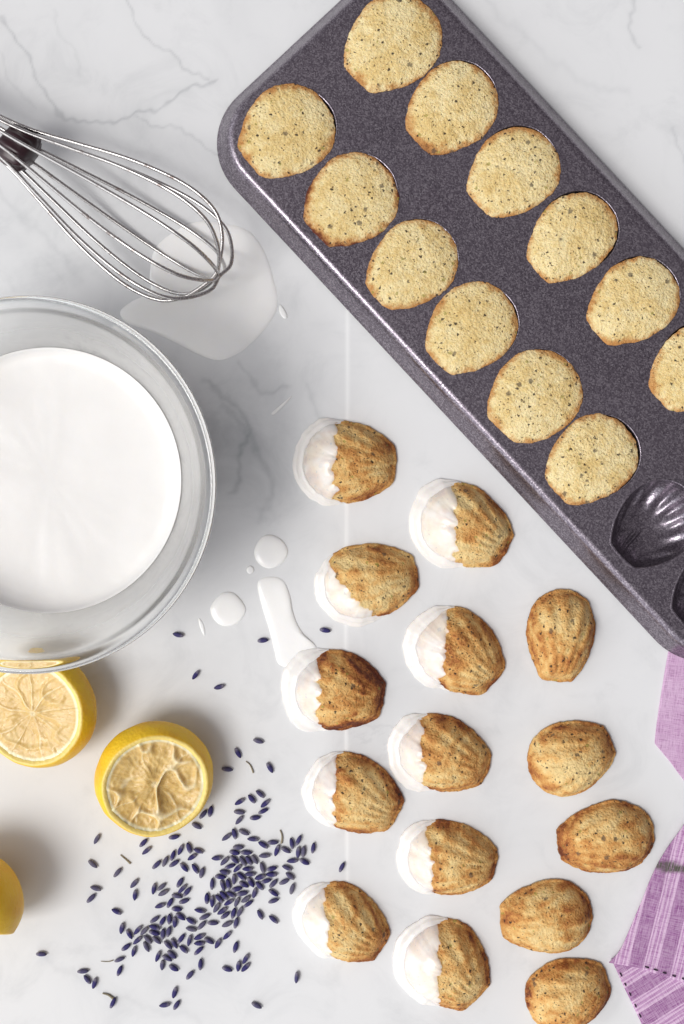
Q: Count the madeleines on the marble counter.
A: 27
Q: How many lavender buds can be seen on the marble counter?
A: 186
